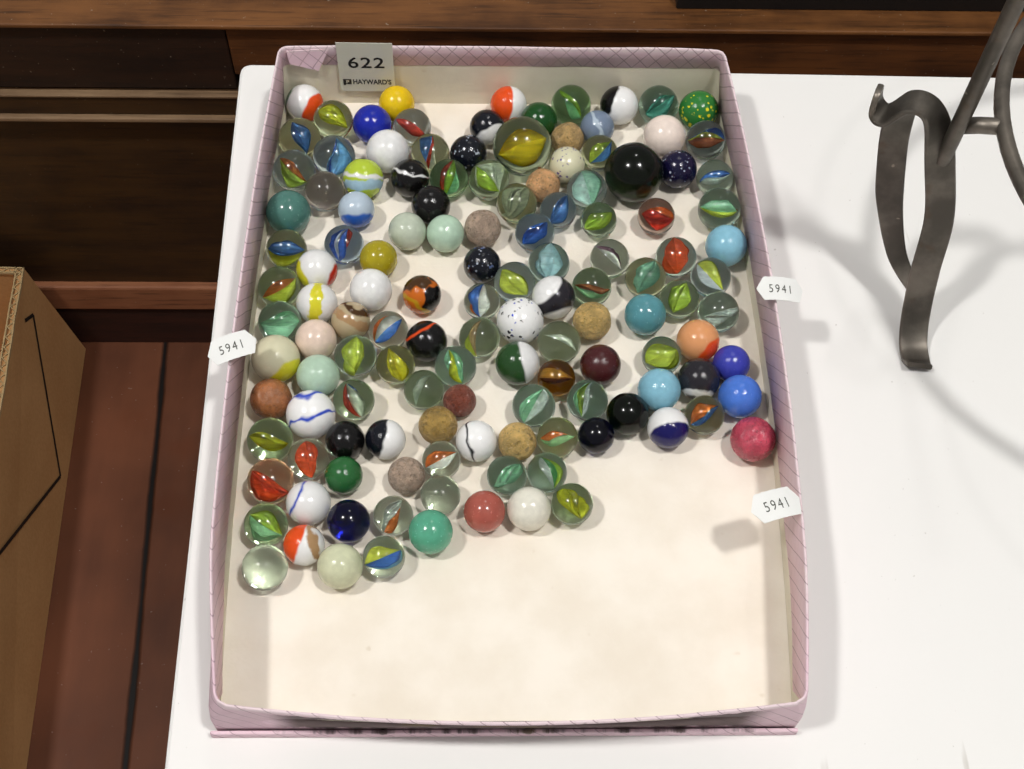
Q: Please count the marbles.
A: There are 131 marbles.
